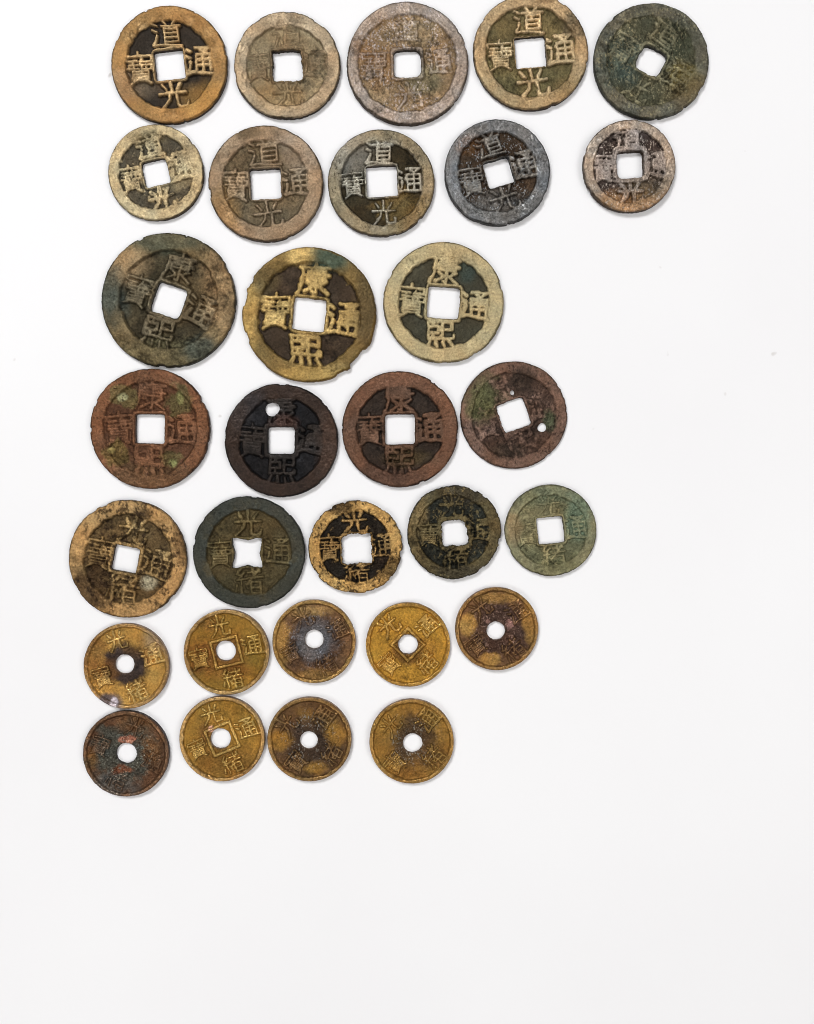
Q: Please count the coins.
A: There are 31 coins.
